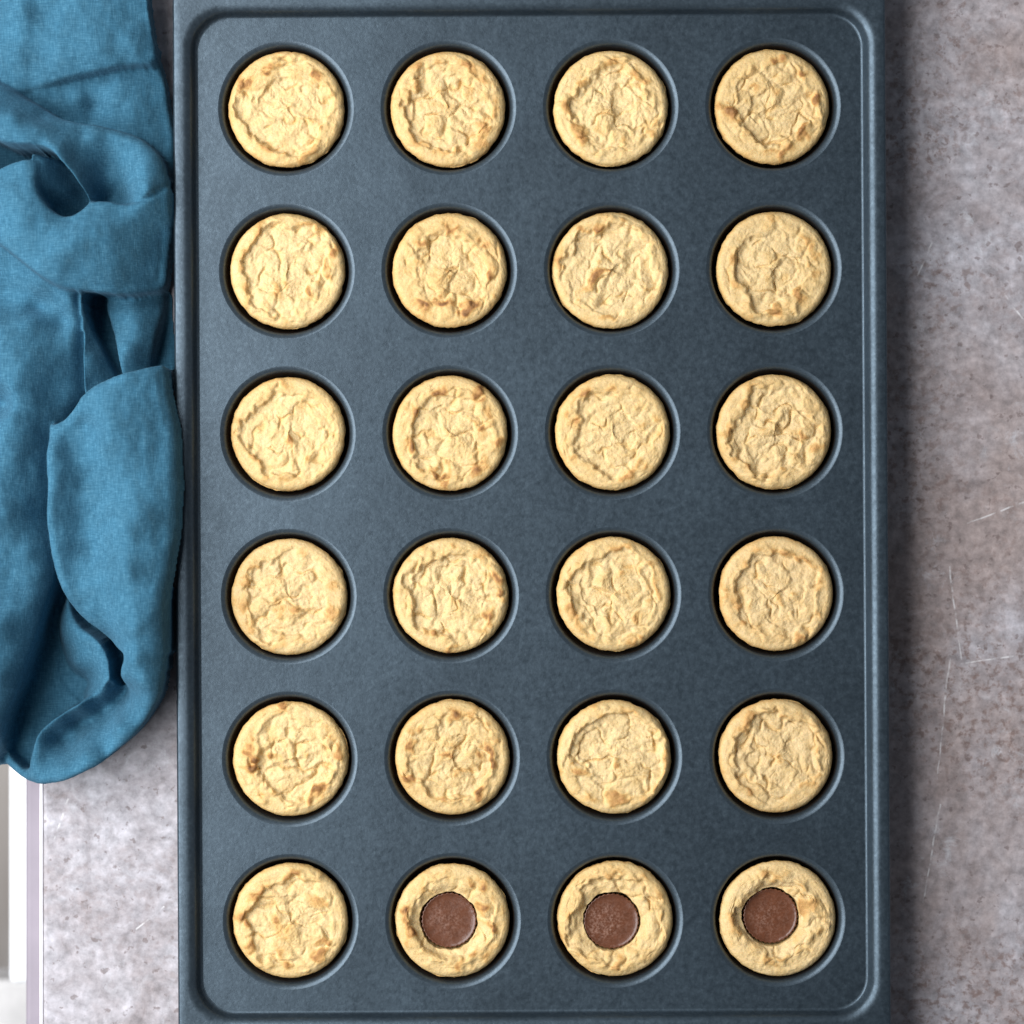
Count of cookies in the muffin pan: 24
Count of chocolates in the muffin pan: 3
